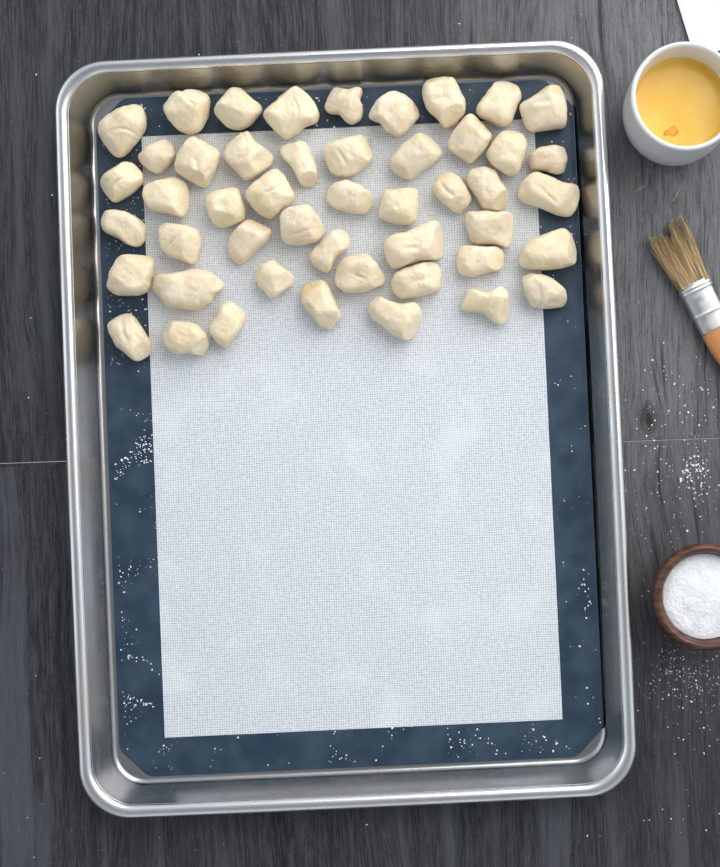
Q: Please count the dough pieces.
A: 48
